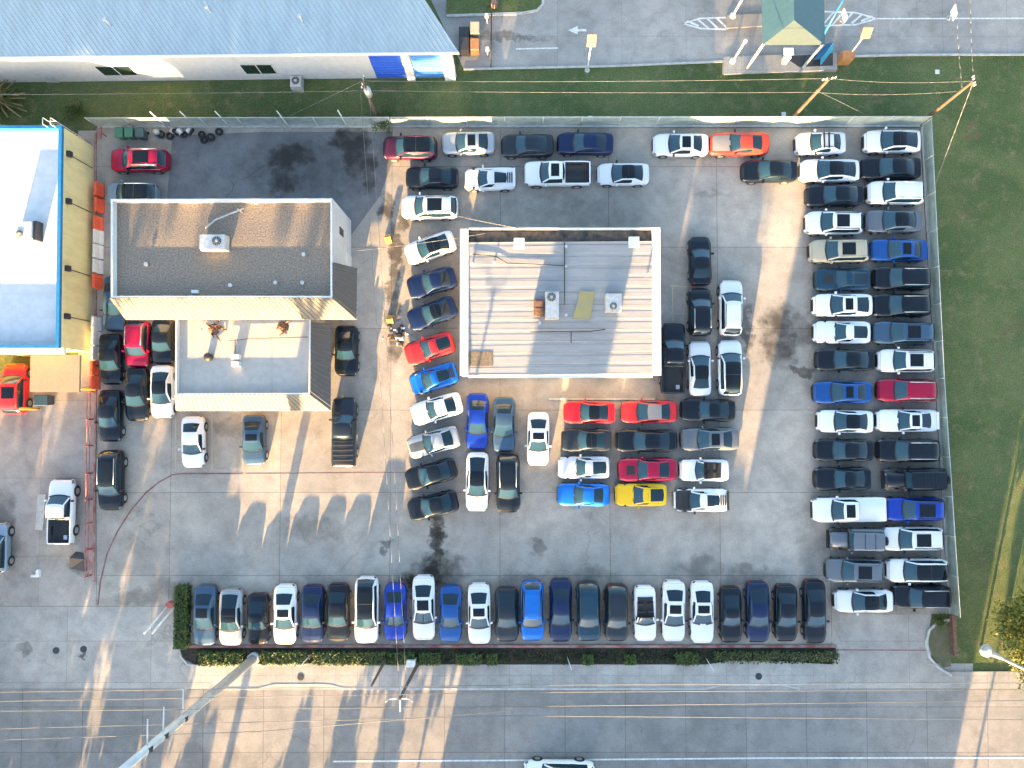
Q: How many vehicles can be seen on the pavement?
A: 119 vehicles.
